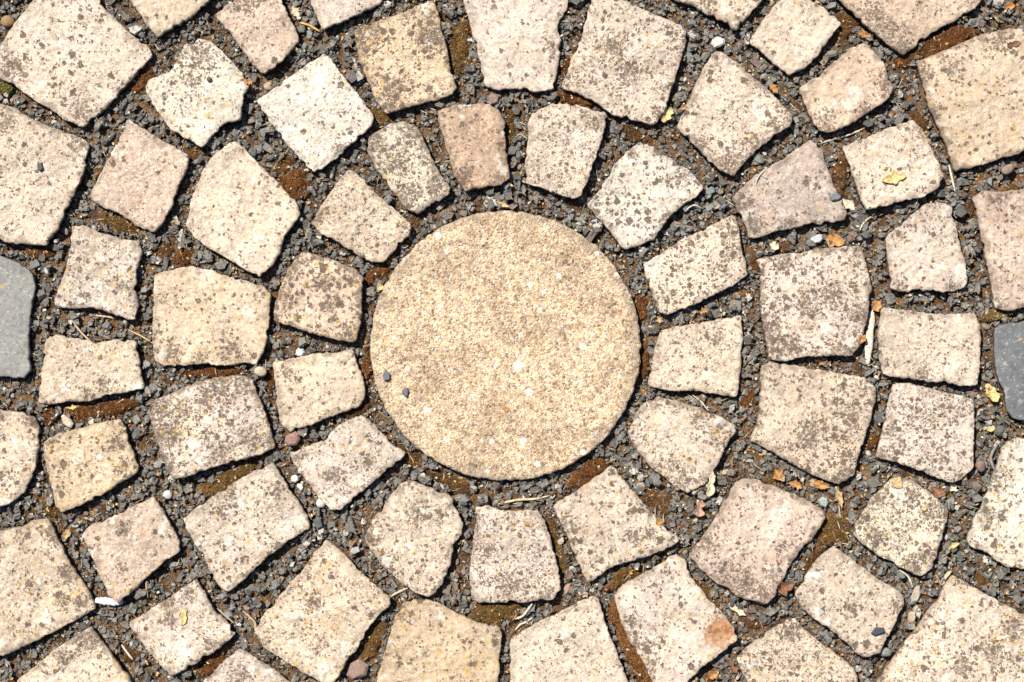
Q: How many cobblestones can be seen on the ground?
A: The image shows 64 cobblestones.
